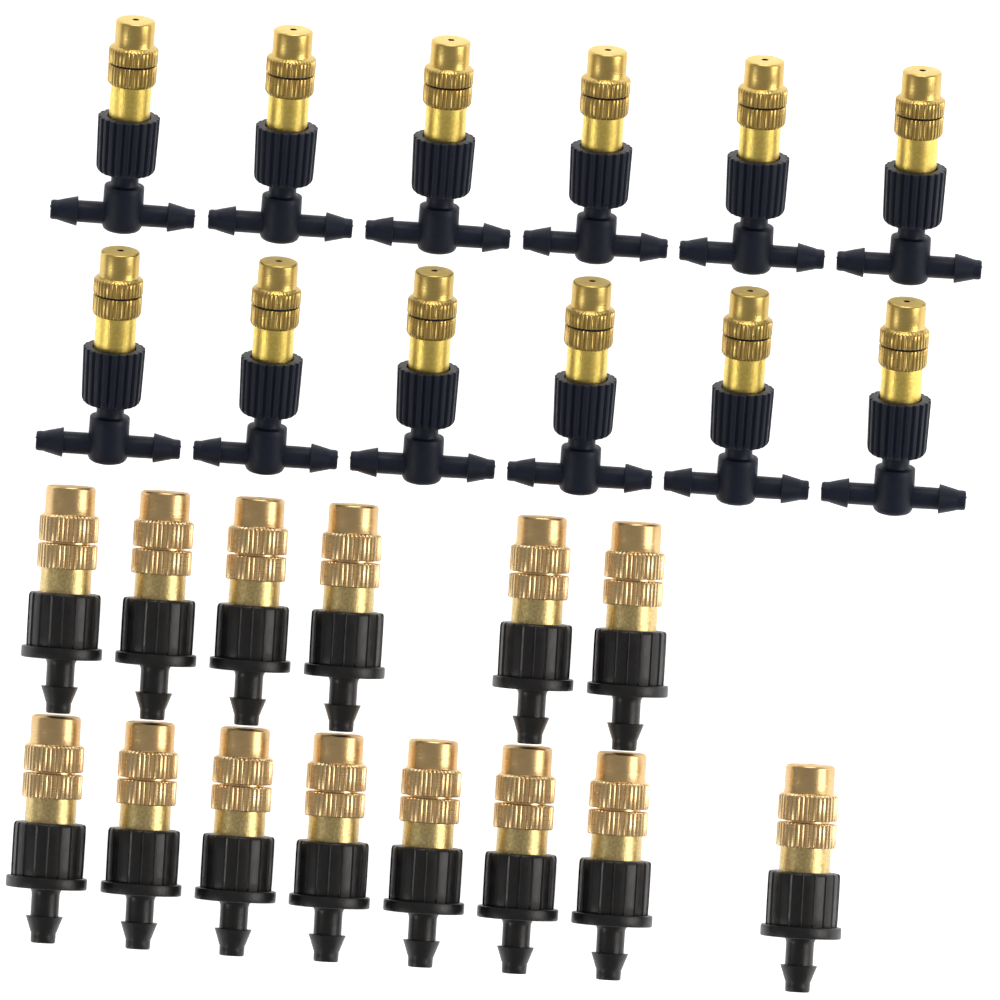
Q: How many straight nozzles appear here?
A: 14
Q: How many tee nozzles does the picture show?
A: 12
